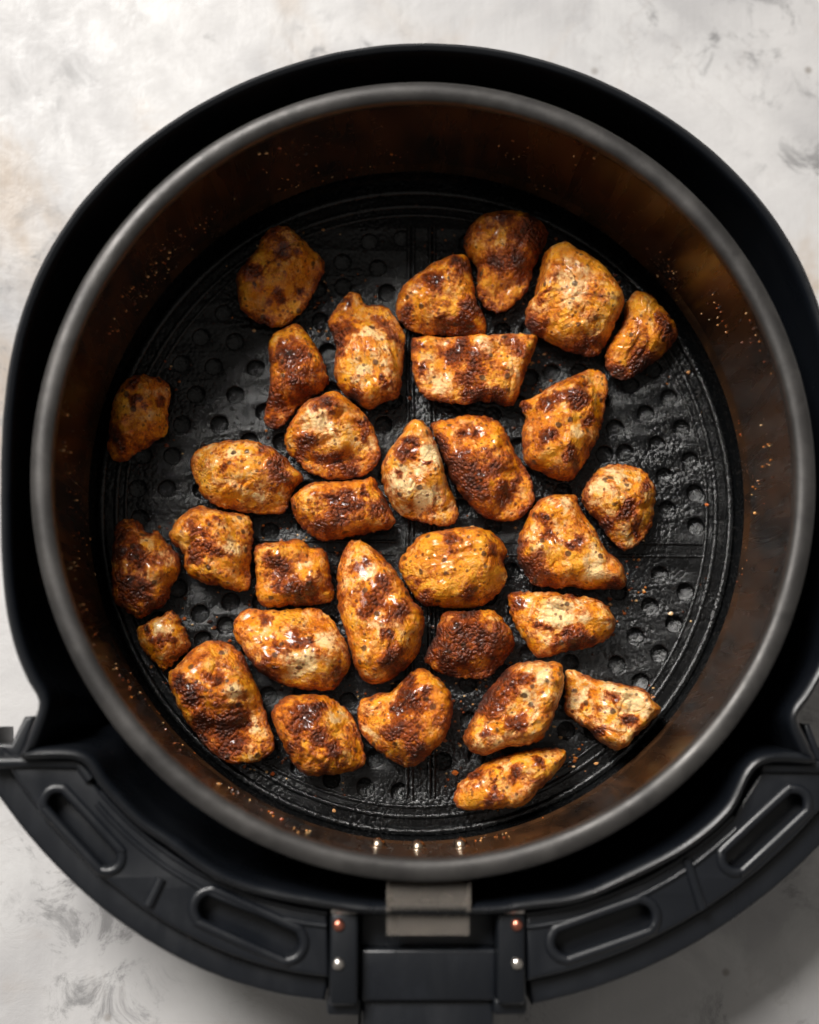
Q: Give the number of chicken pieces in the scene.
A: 32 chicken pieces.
